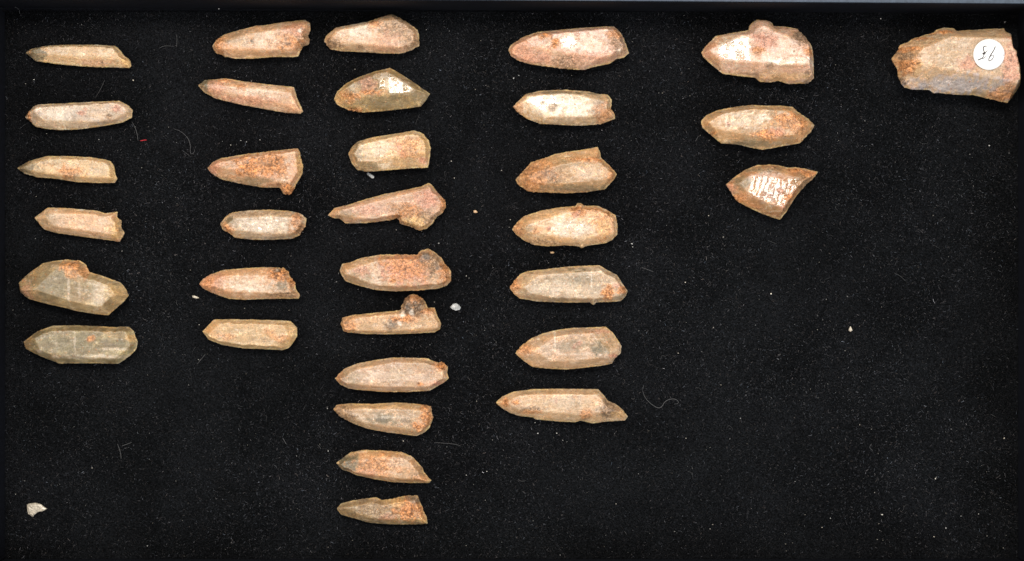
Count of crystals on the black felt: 33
